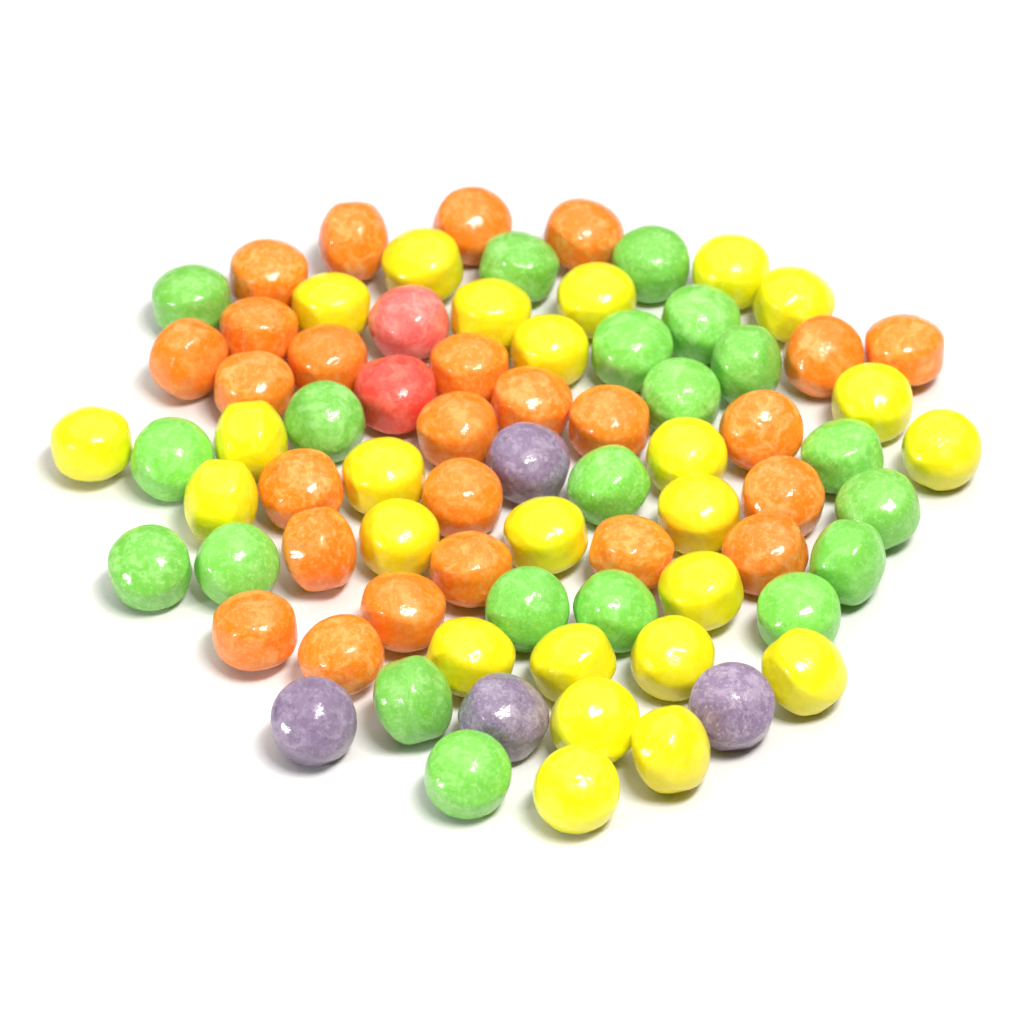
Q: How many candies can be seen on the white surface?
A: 76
